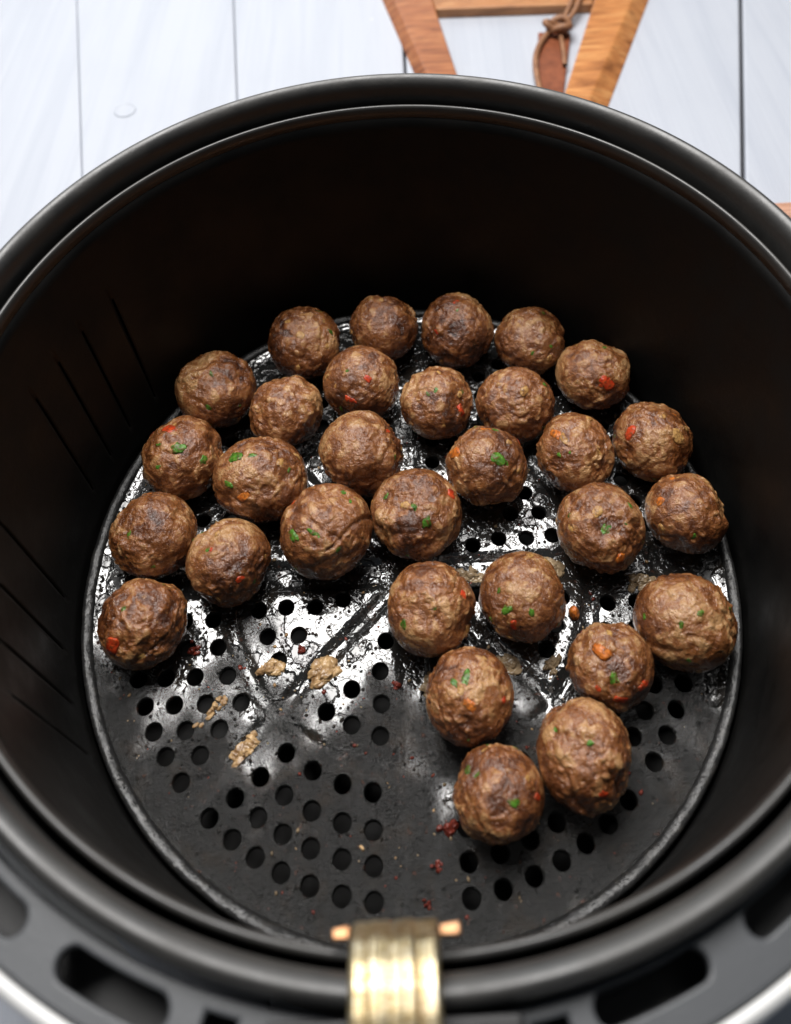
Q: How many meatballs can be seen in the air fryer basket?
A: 30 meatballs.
